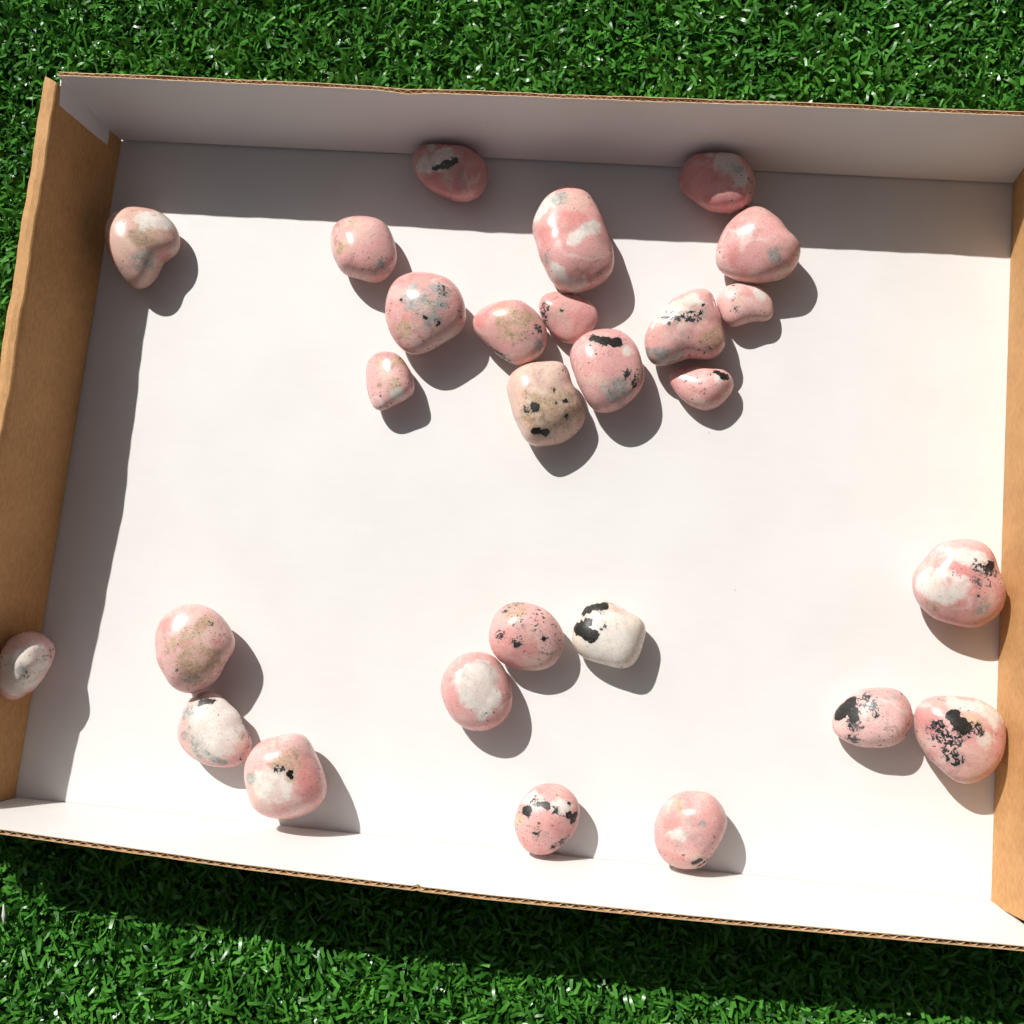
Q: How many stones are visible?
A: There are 27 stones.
